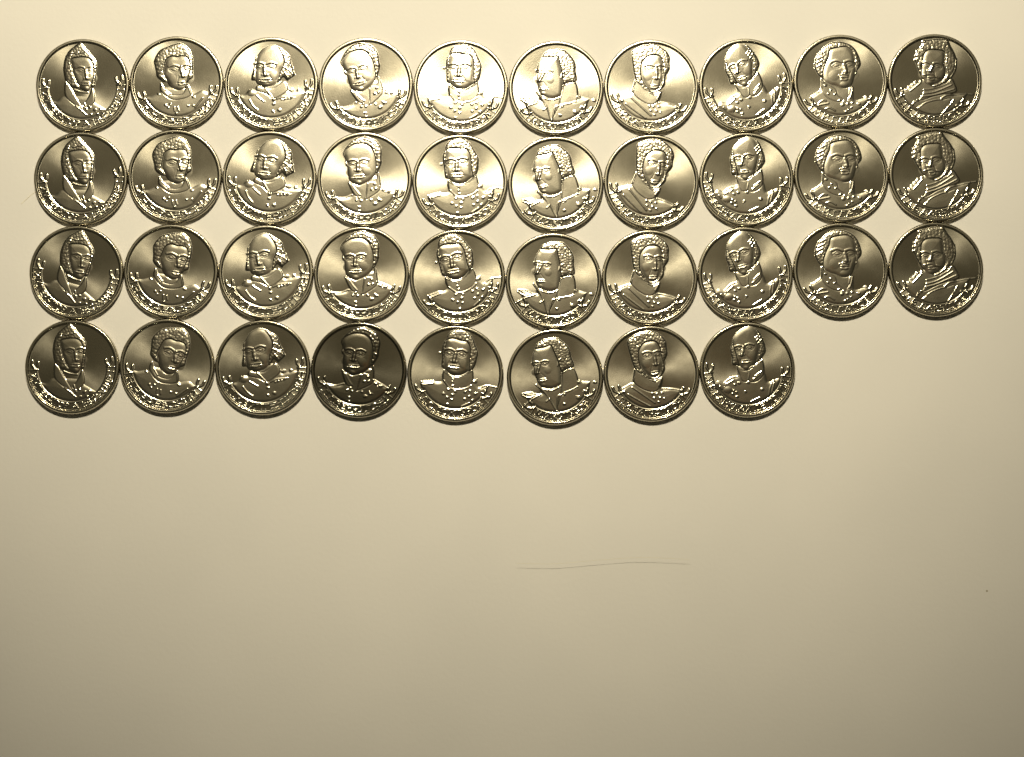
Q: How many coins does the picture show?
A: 38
